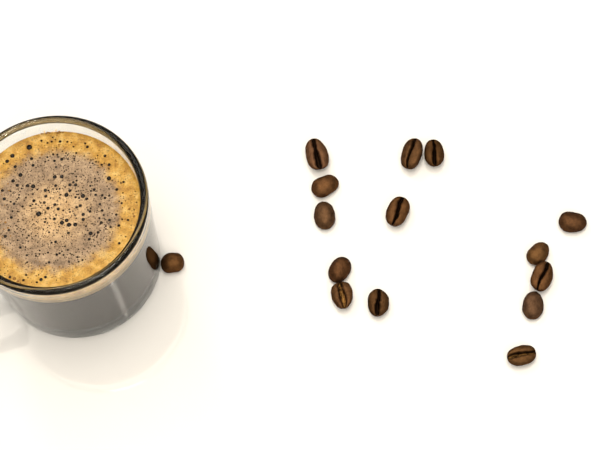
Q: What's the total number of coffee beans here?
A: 15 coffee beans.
